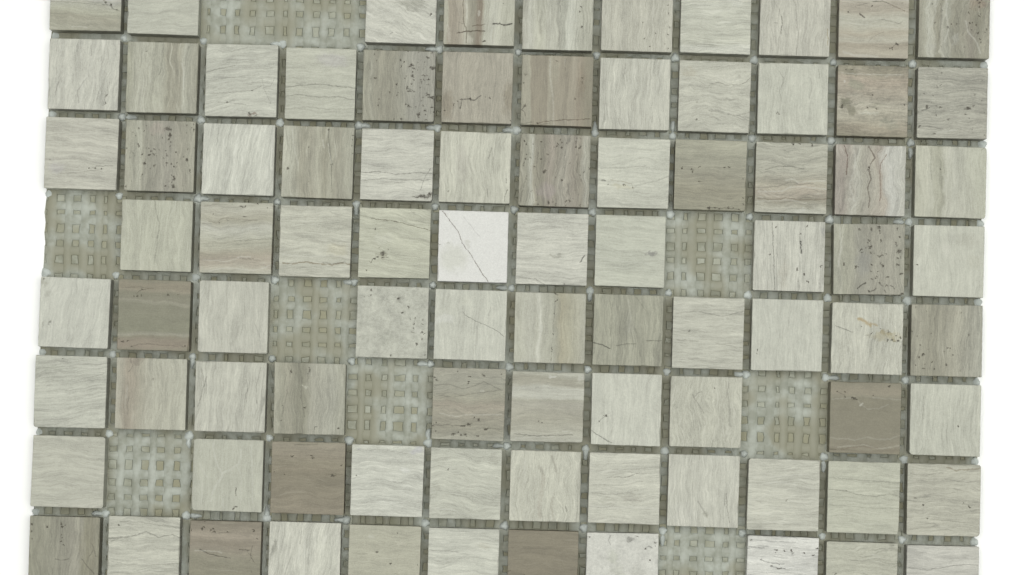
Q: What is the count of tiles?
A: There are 87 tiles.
